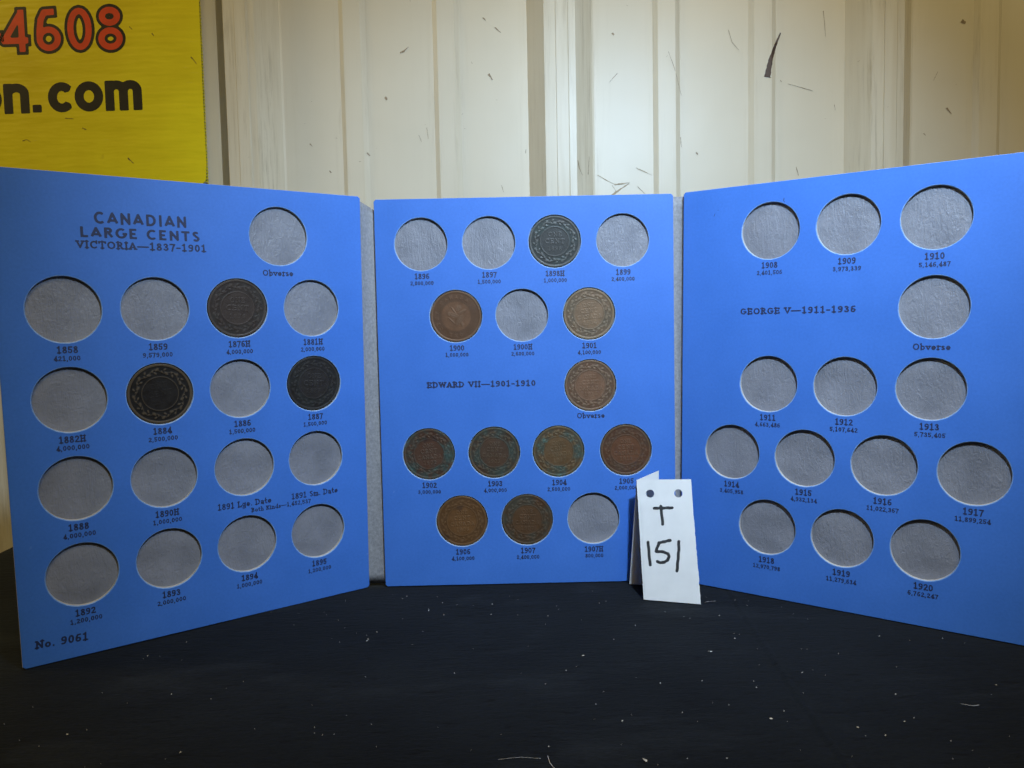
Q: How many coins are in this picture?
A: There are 13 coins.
